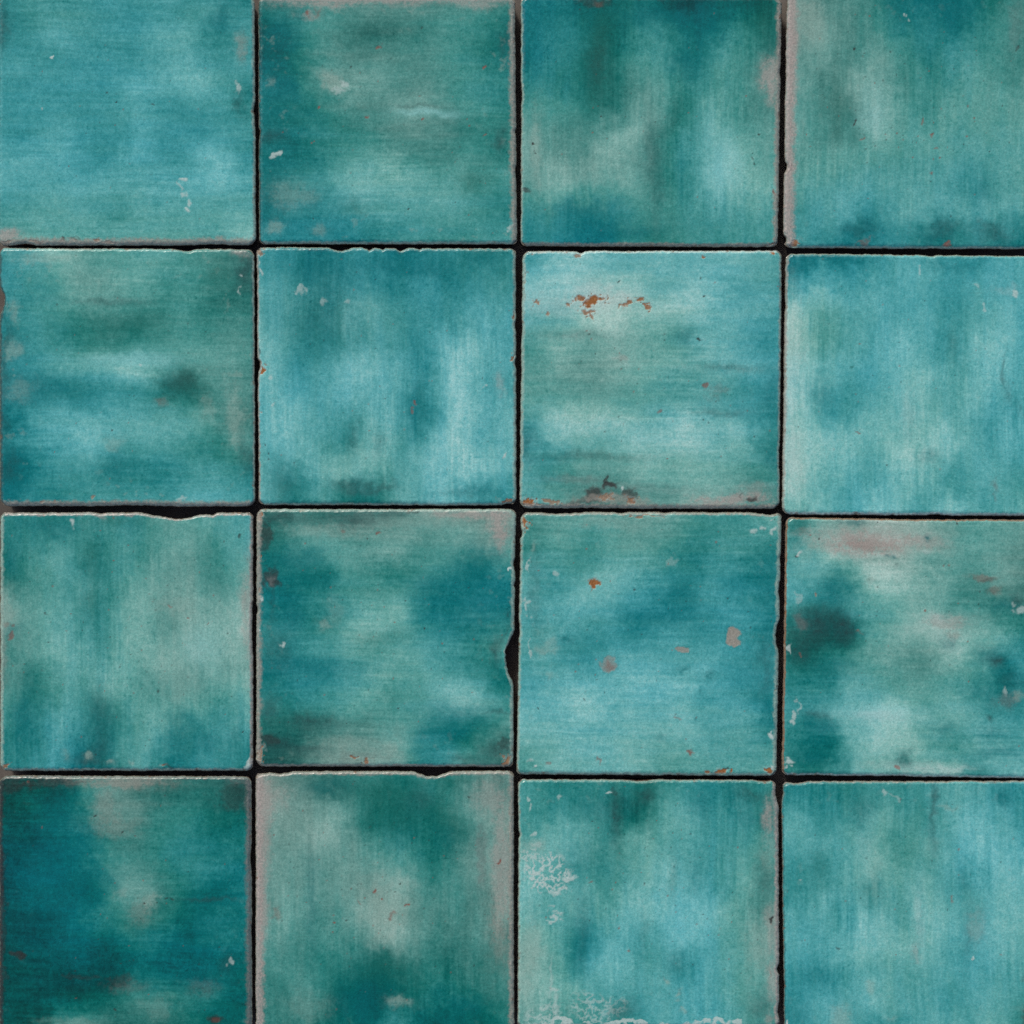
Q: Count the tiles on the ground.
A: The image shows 16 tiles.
